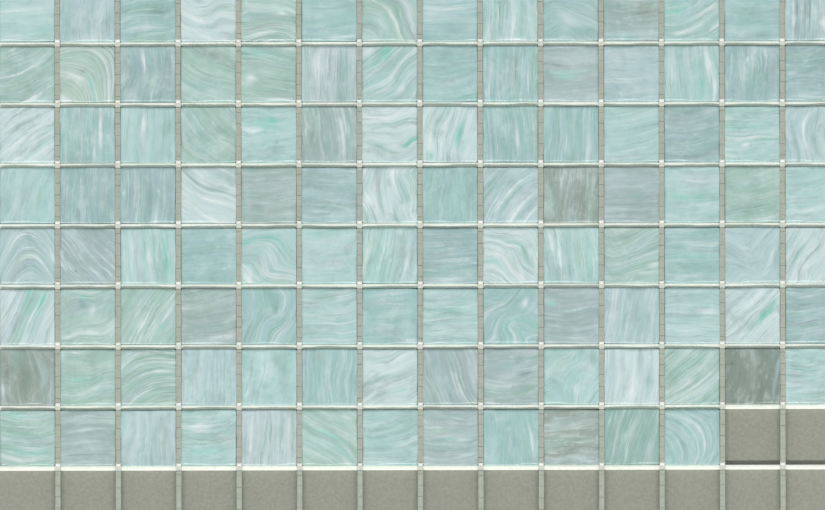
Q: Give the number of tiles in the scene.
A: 110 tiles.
